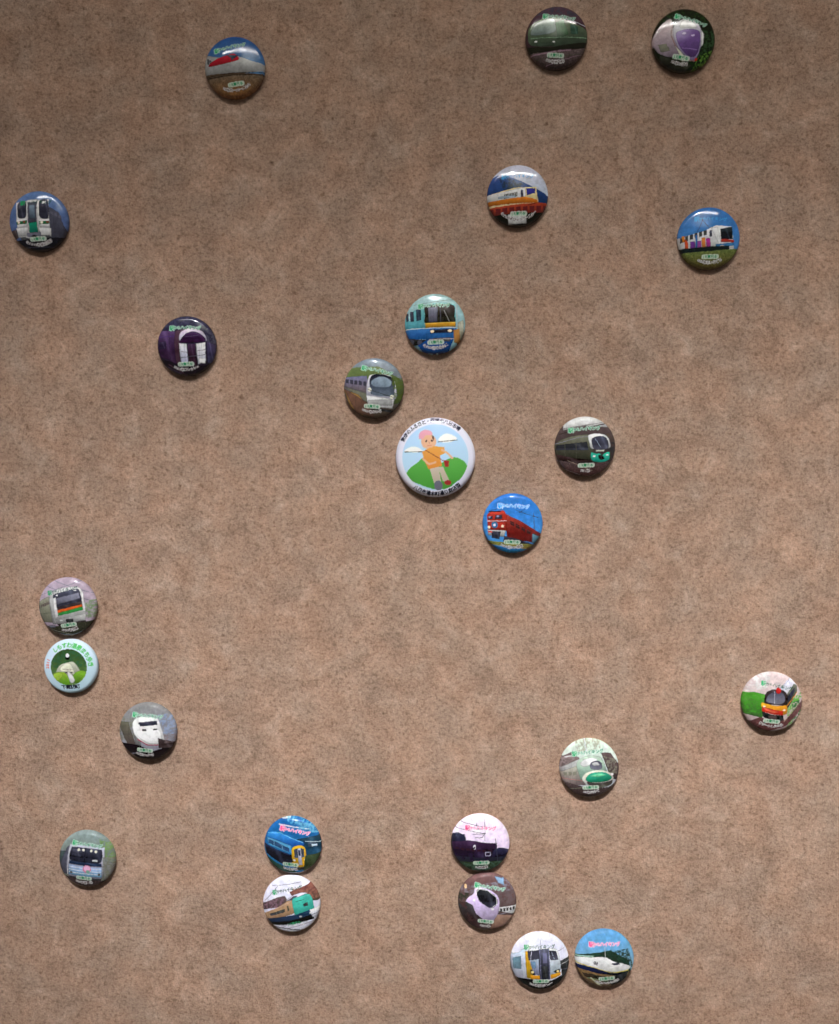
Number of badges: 24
